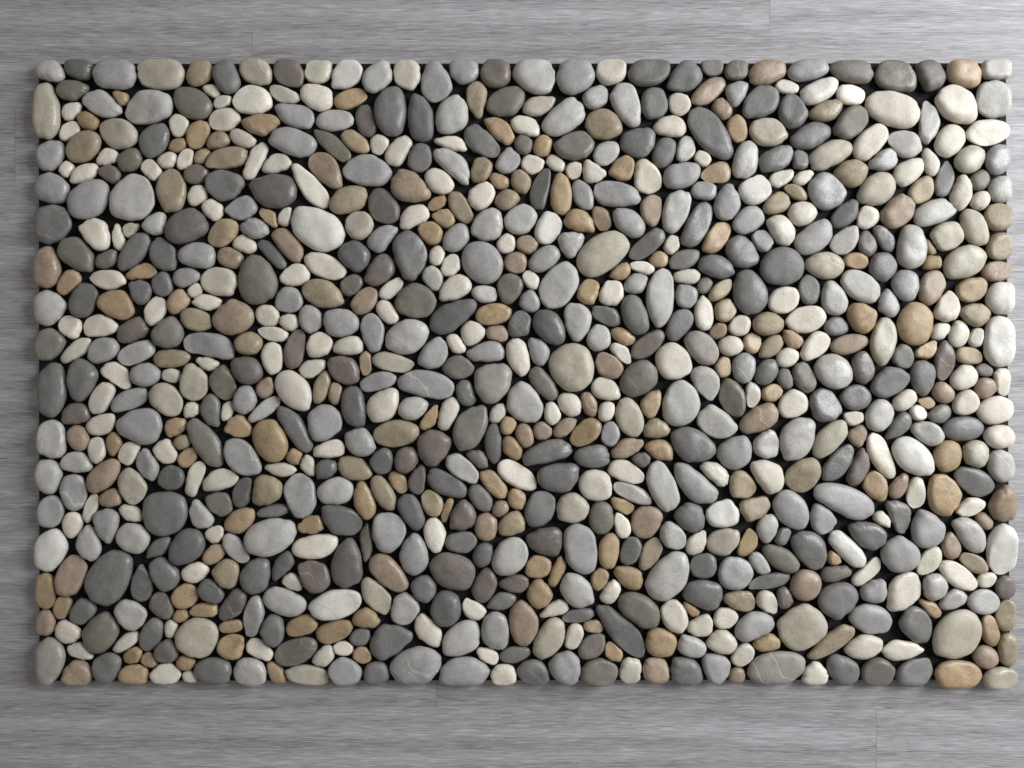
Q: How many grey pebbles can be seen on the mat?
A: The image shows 200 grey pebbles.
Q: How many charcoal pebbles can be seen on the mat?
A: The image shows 200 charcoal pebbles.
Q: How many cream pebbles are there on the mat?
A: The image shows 200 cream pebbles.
